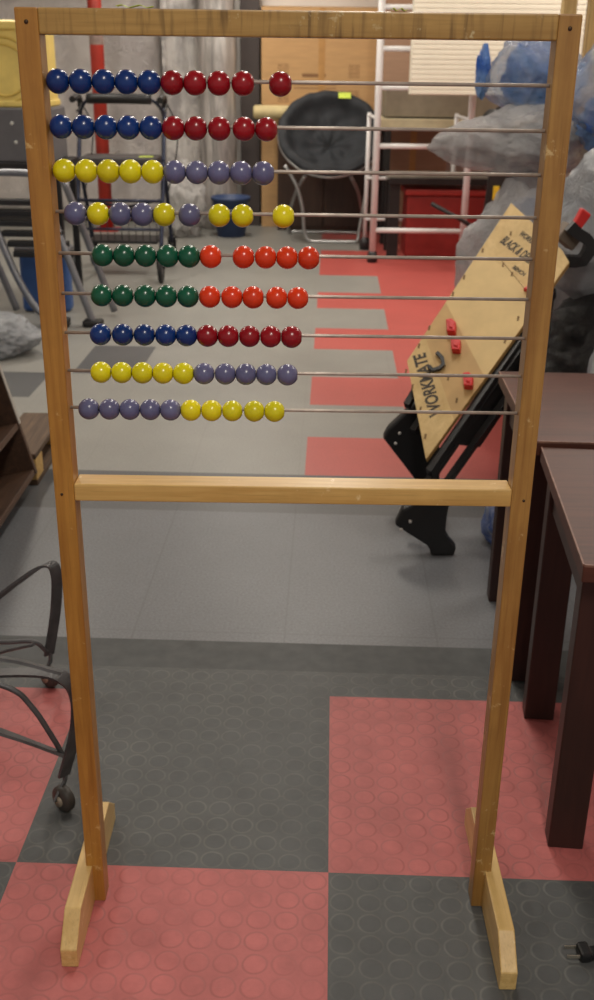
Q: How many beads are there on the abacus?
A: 89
